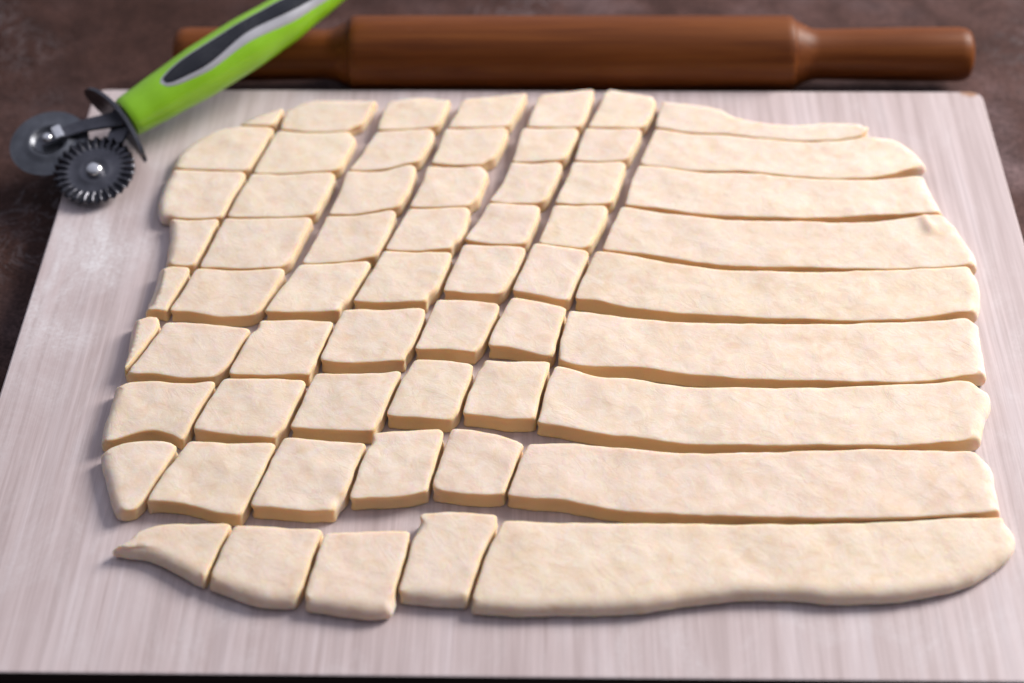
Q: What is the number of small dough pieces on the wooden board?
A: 50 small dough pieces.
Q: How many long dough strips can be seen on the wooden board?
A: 9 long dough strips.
